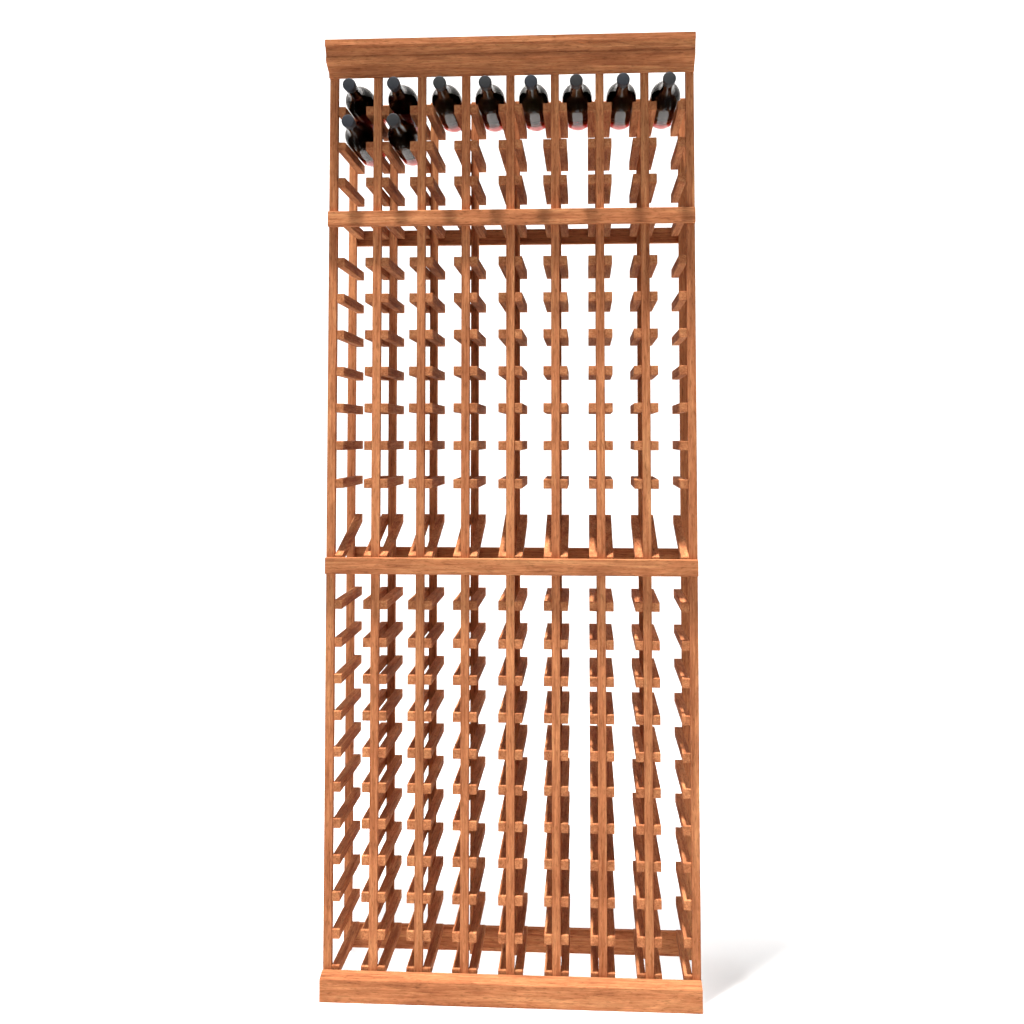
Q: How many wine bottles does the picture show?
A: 10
